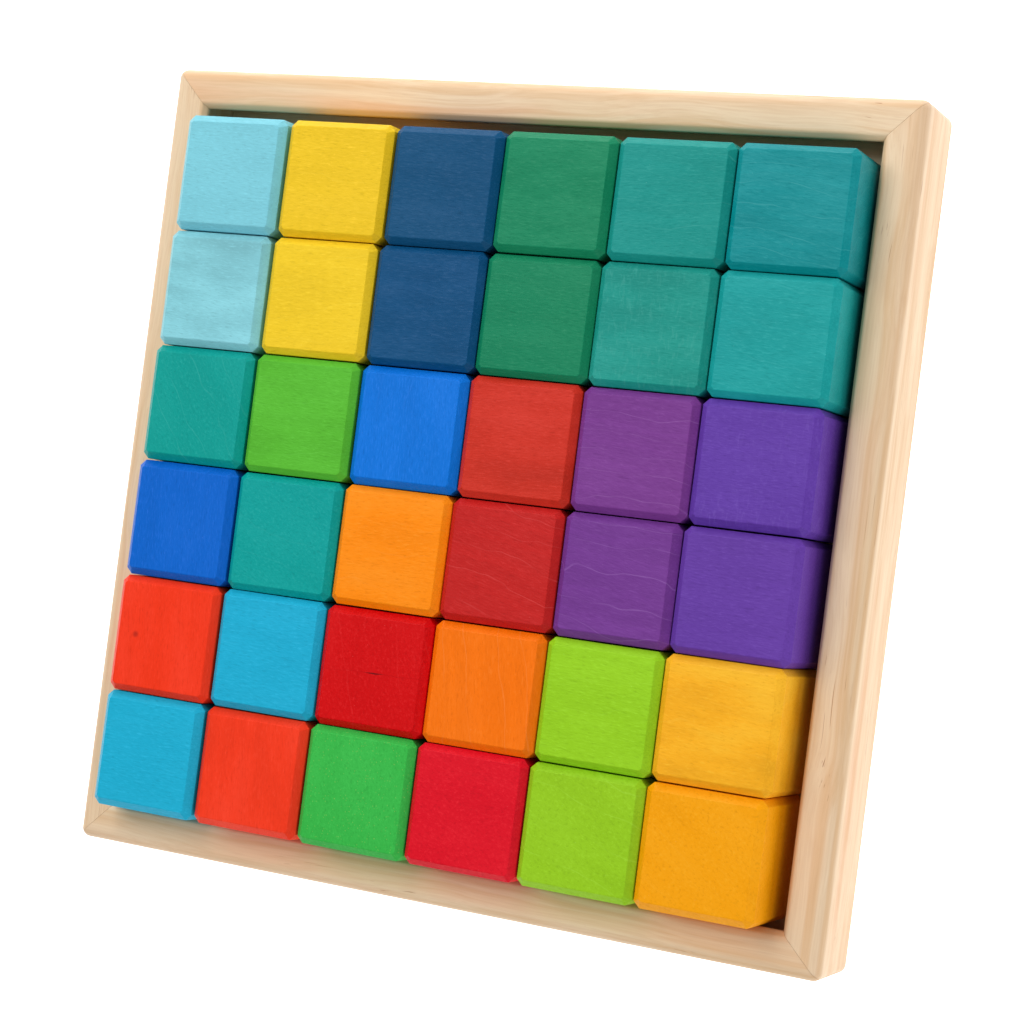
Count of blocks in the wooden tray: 36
